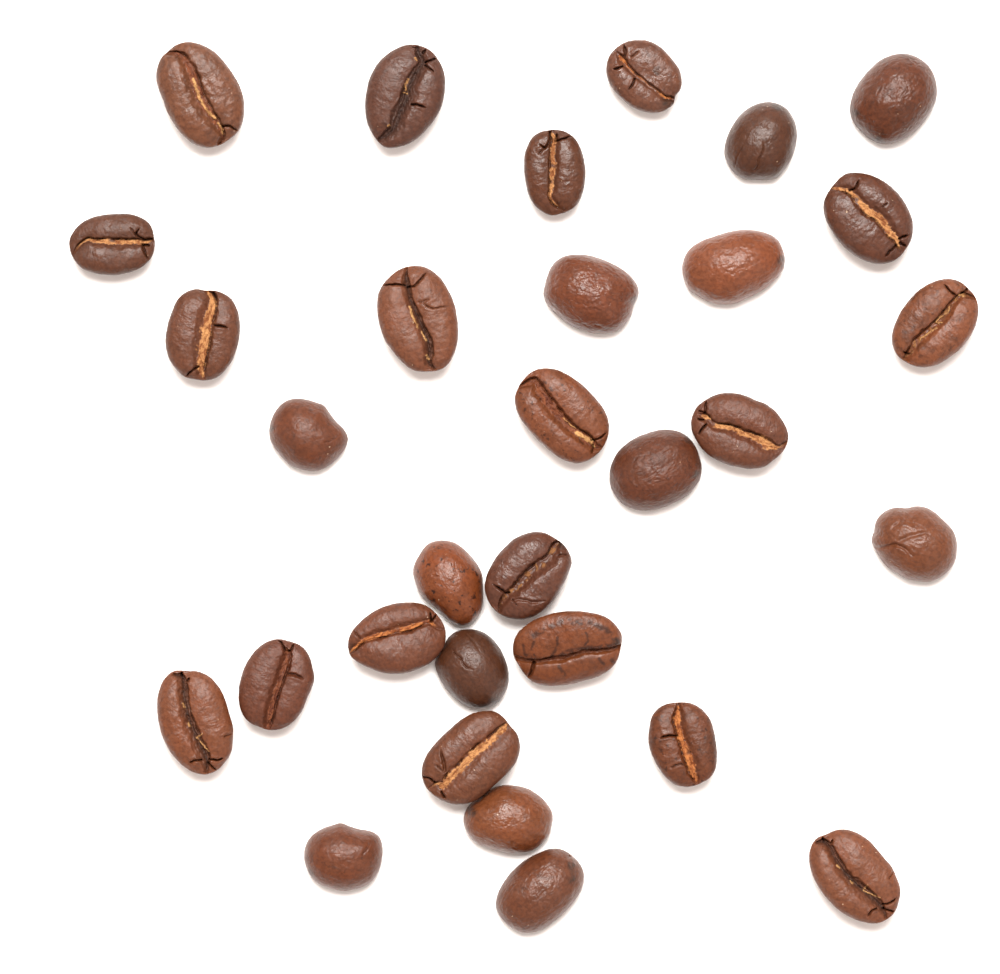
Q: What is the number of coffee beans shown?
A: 31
